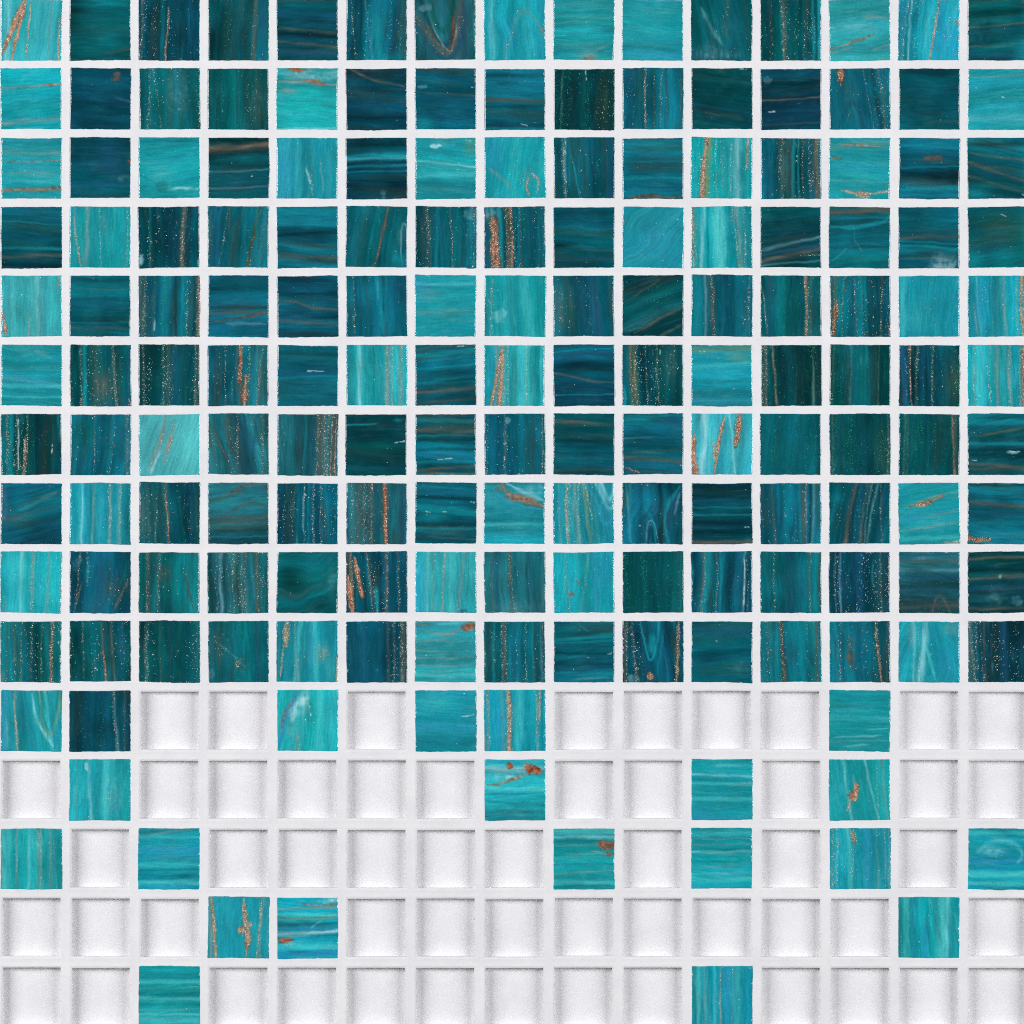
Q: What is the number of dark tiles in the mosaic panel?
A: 110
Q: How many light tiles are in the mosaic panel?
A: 61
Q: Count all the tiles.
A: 171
